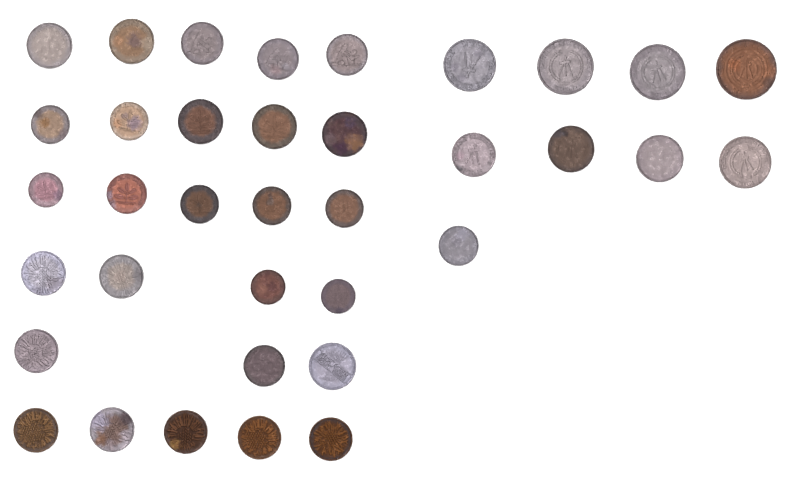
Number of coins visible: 36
